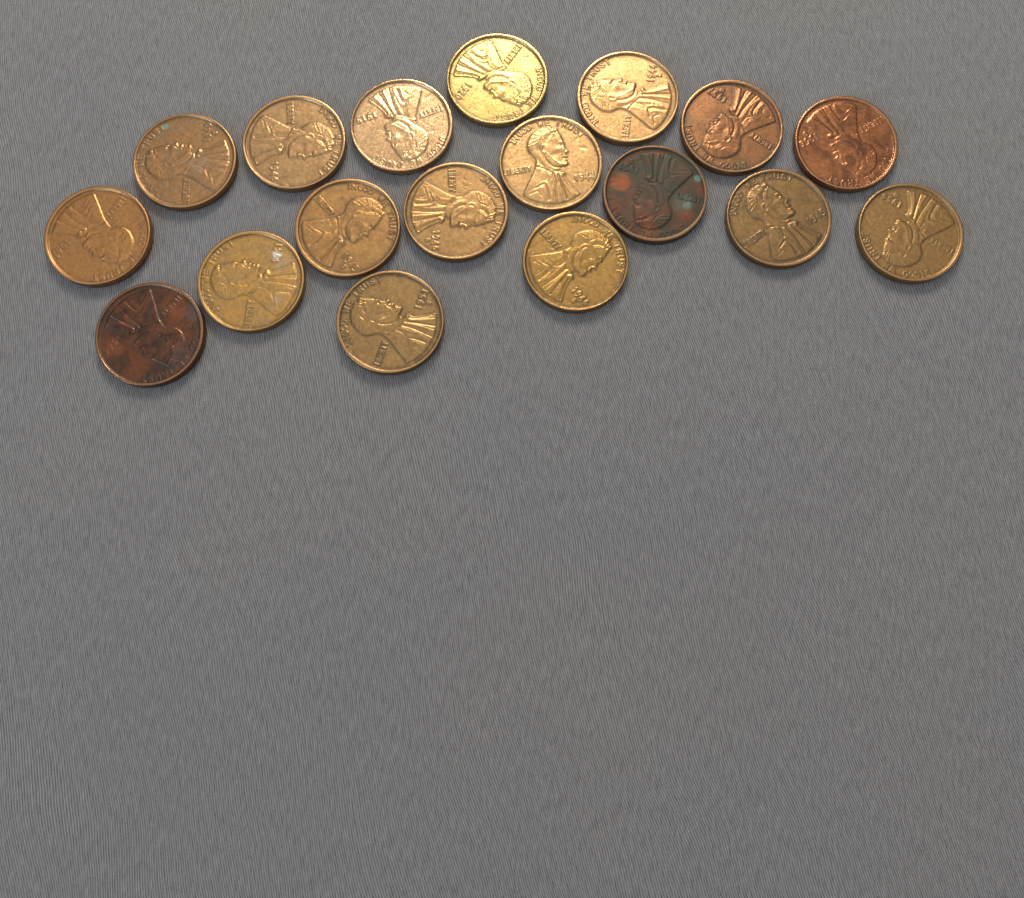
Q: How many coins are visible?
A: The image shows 18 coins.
